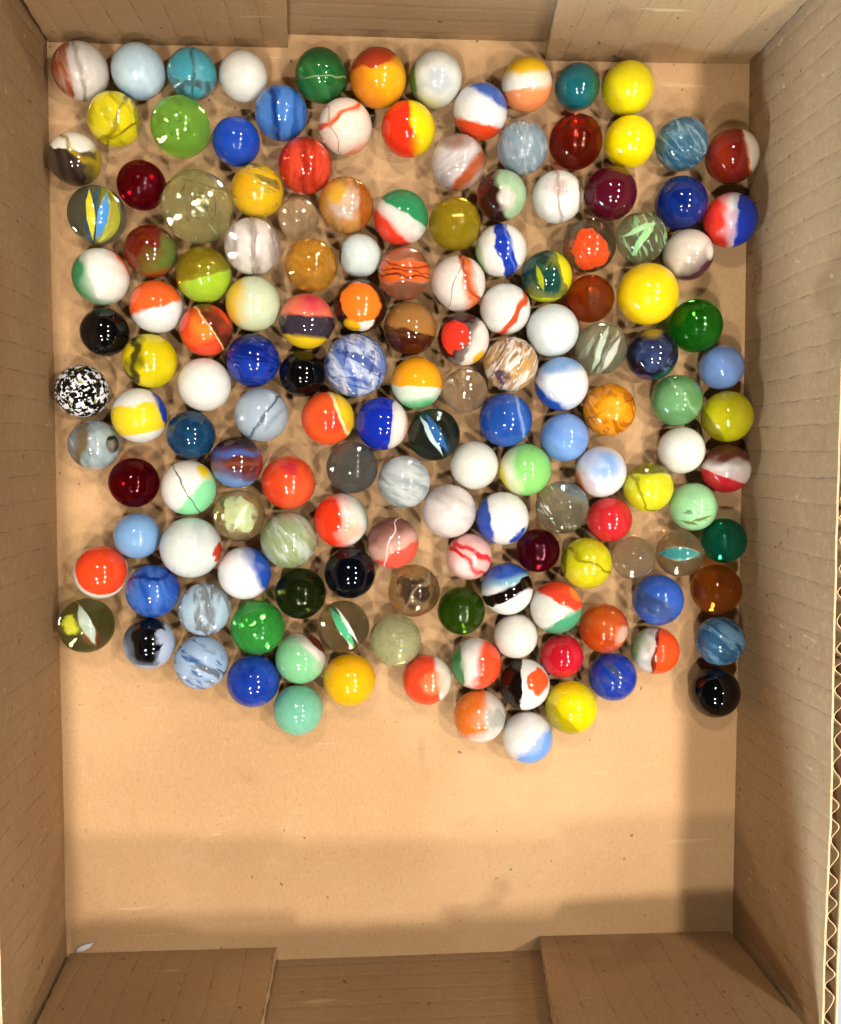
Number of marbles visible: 153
